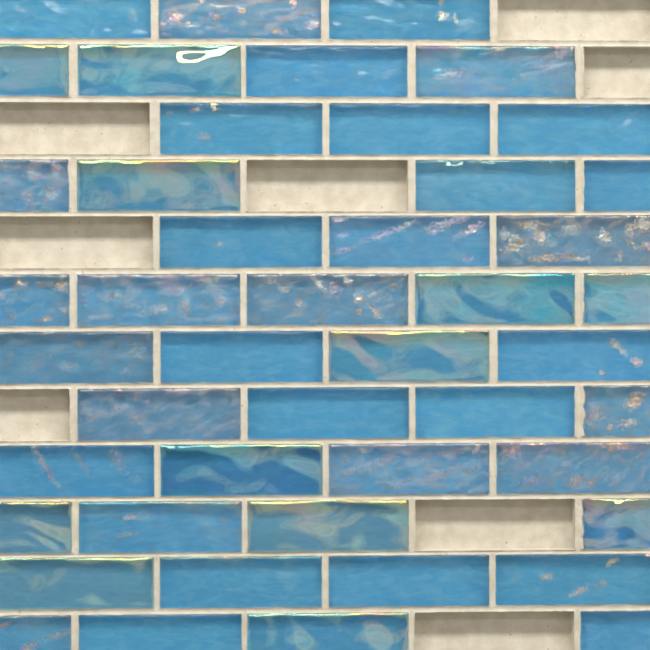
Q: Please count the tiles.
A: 46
